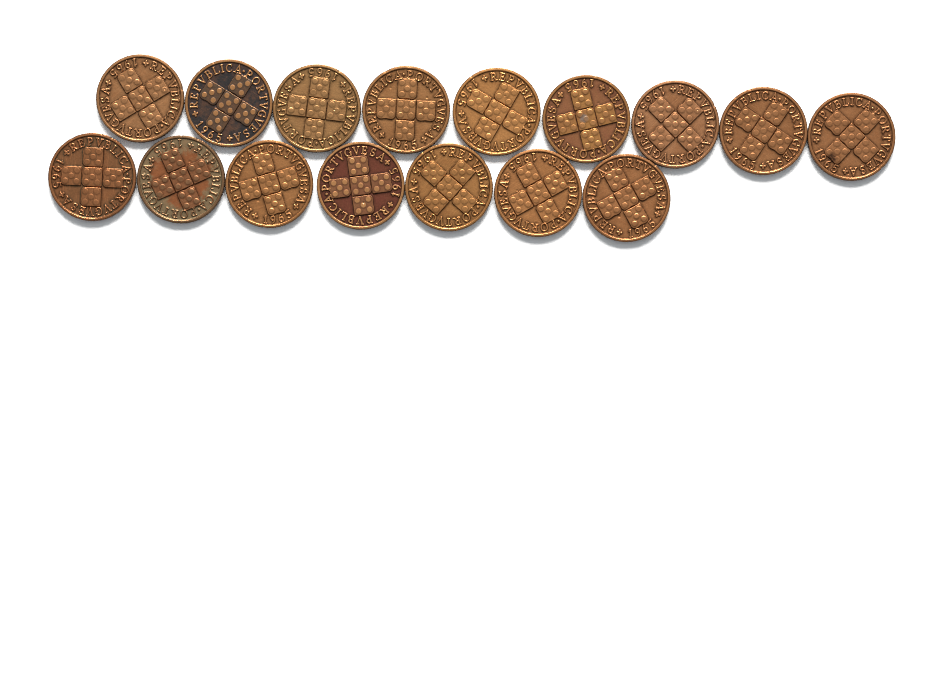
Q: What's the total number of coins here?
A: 16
